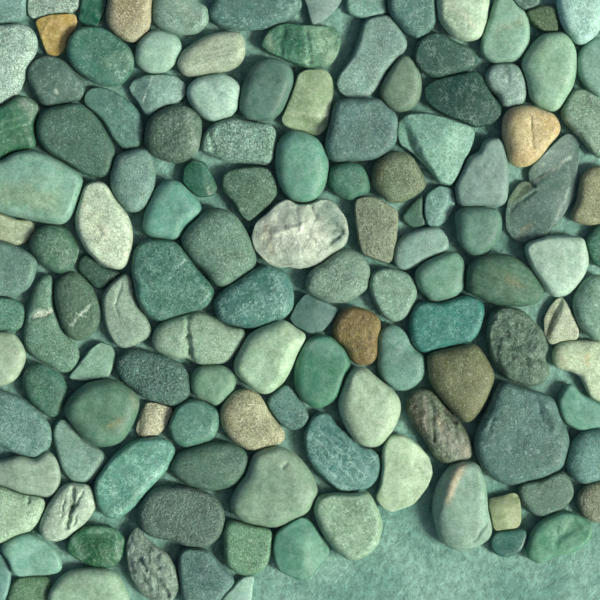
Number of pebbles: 131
